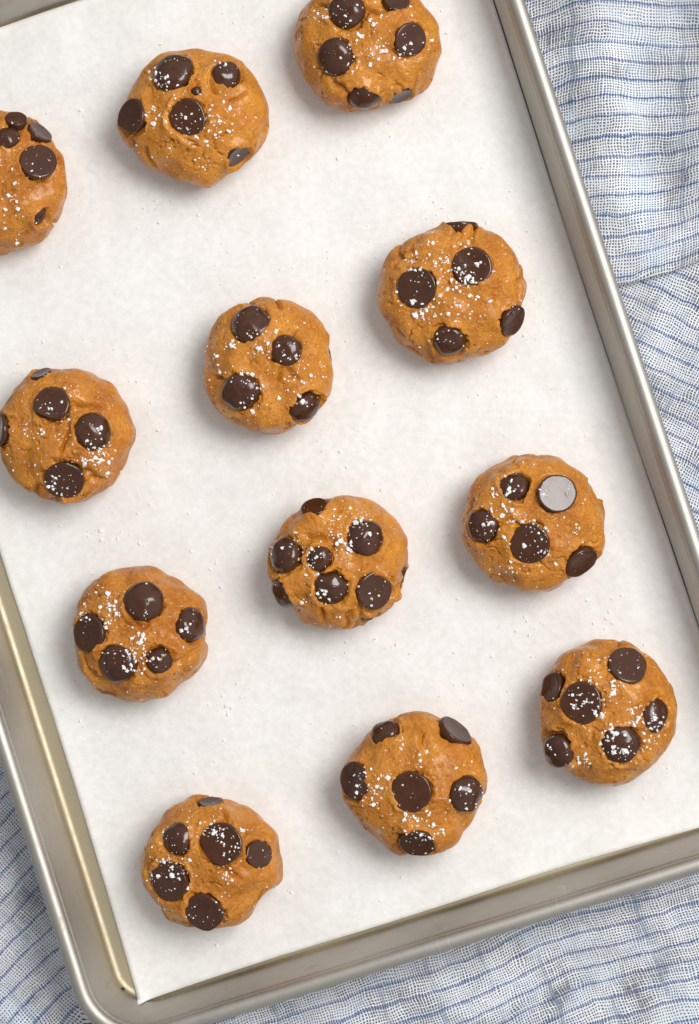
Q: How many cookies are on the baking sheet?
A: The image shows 12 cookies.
